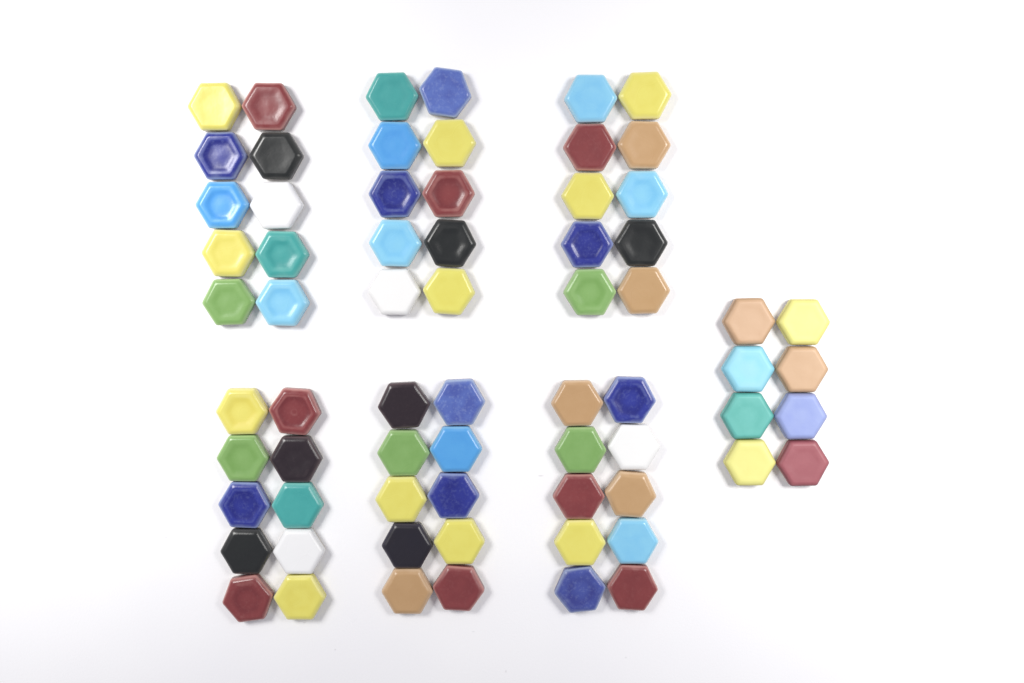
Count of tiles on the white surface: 68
